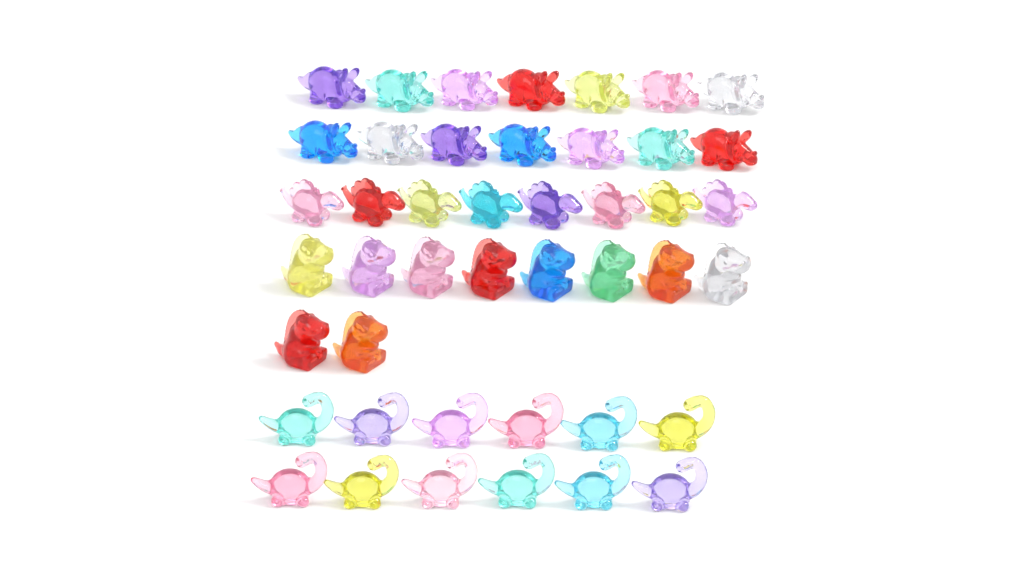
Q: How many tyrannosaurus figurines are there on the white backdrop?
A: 10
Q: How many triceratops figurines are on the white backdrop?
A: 14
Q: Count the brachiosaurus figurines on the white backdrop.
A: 12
